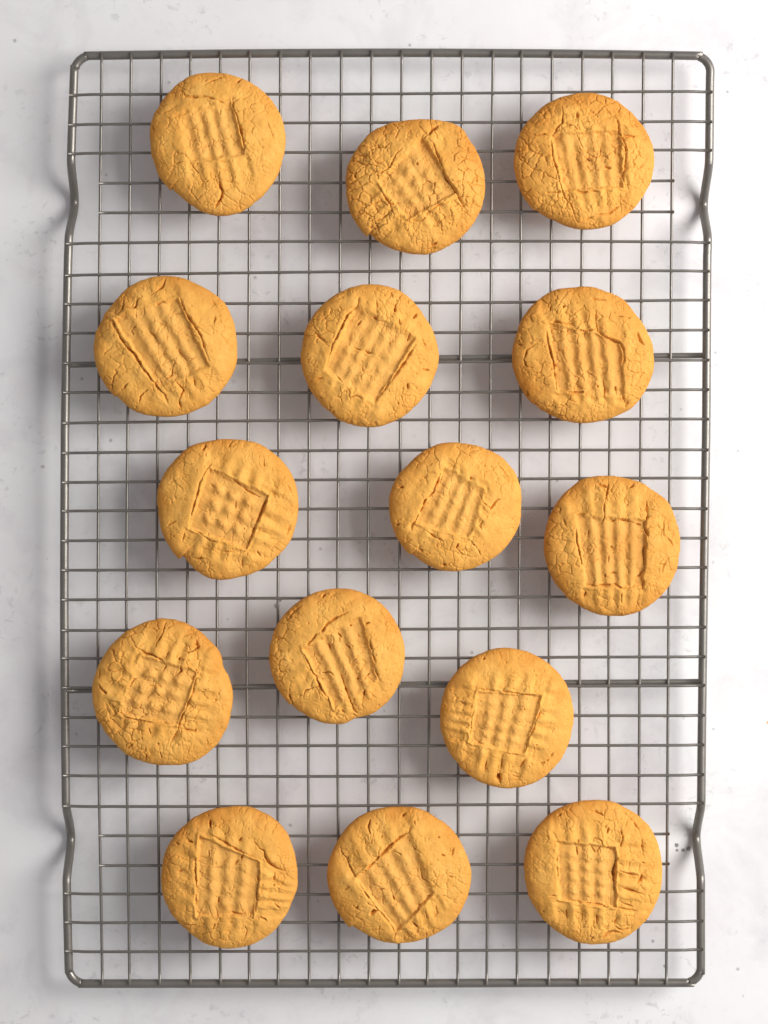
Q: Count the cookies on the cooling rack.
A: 15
